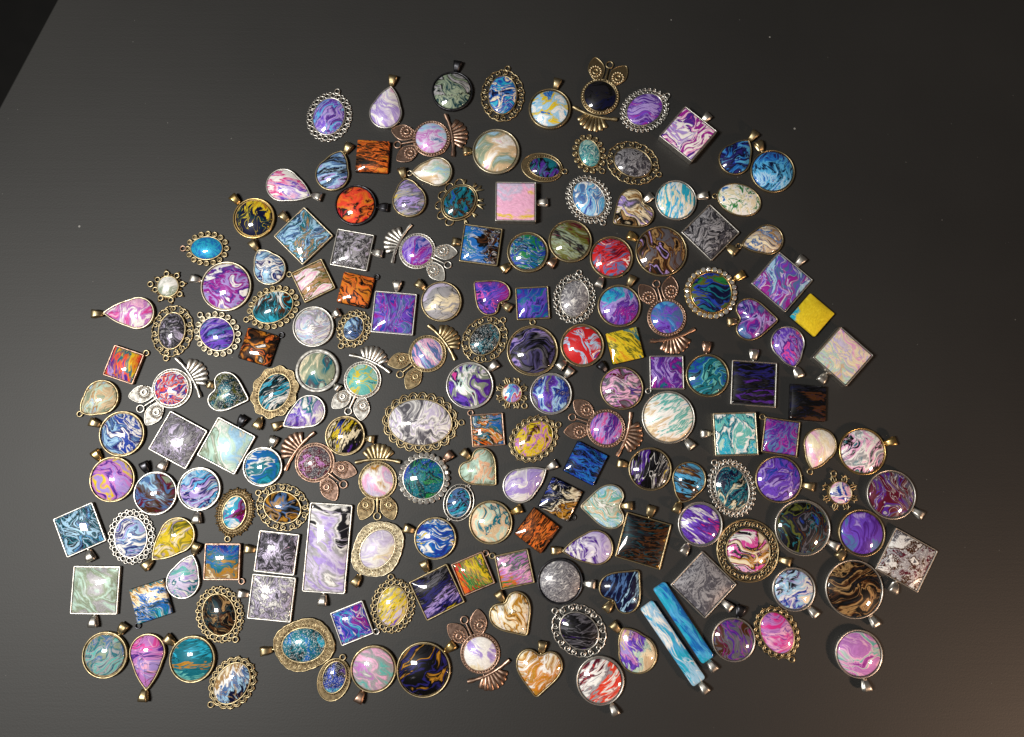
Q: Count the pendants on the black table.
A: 170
